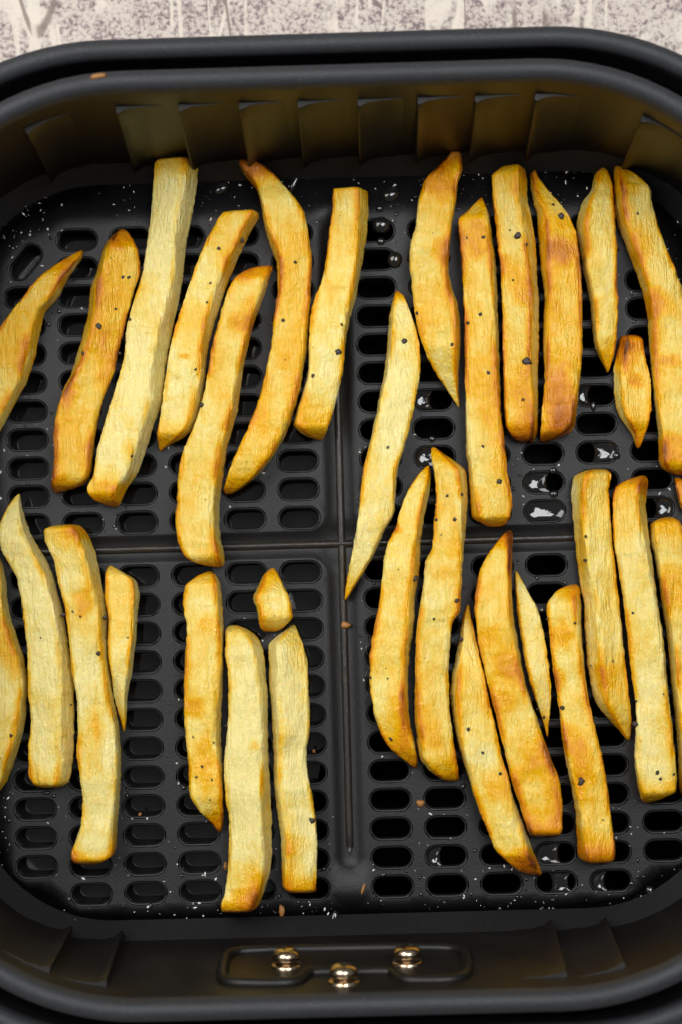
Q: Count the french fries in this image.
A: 33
